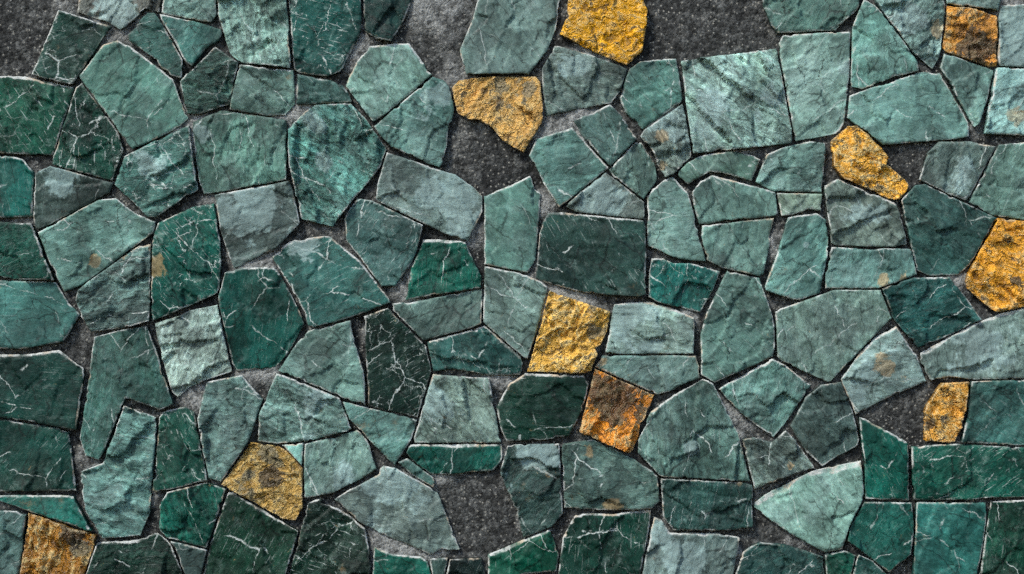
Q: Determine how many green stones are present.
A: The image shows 123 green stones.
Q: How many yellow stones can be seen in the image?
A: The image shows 10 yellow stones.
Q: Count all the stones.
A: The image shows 133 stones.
